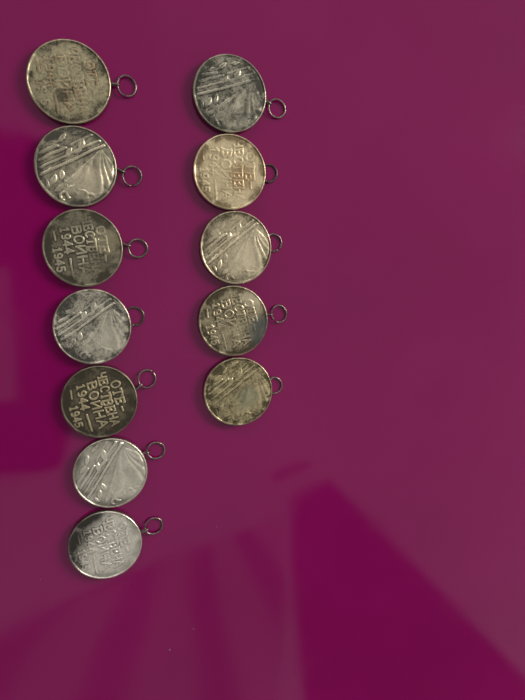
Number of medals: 12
